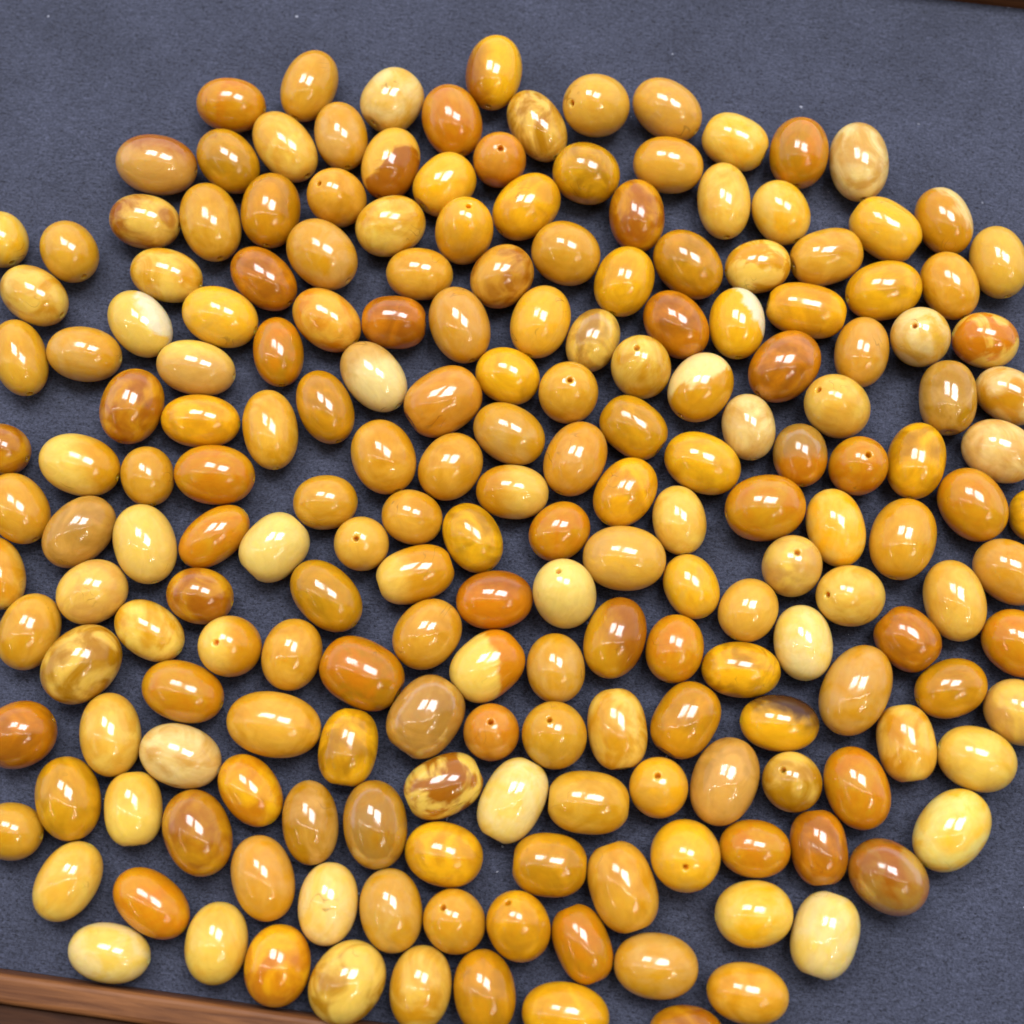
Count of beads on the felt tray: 200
